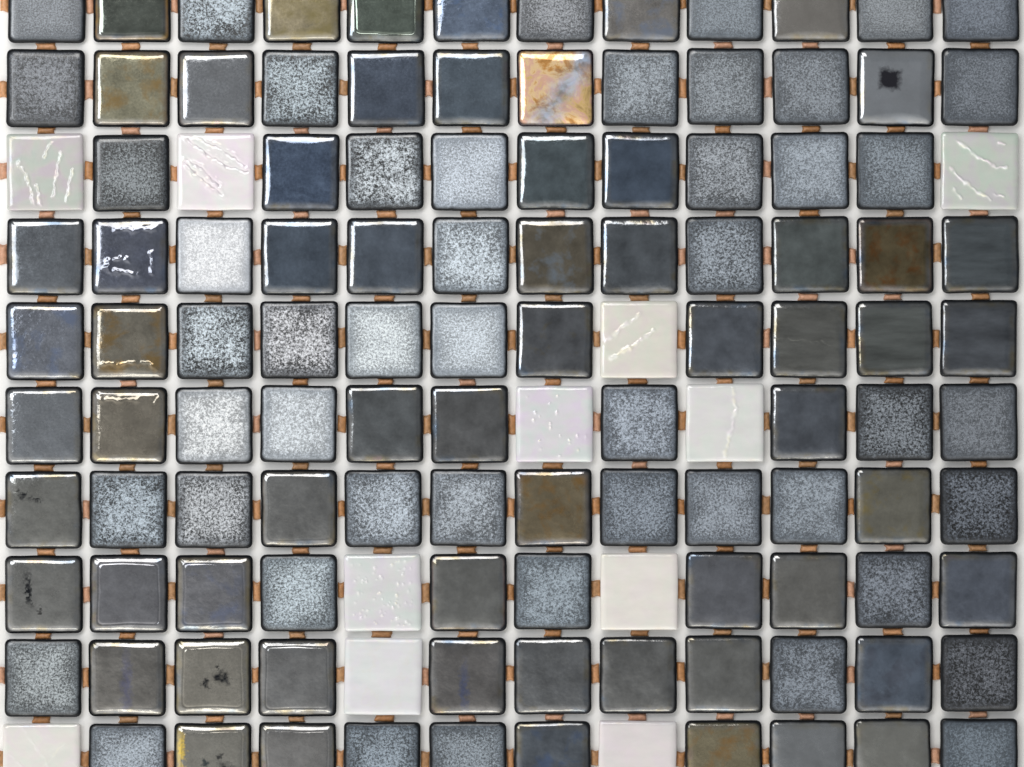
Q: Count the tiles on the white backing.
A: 120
